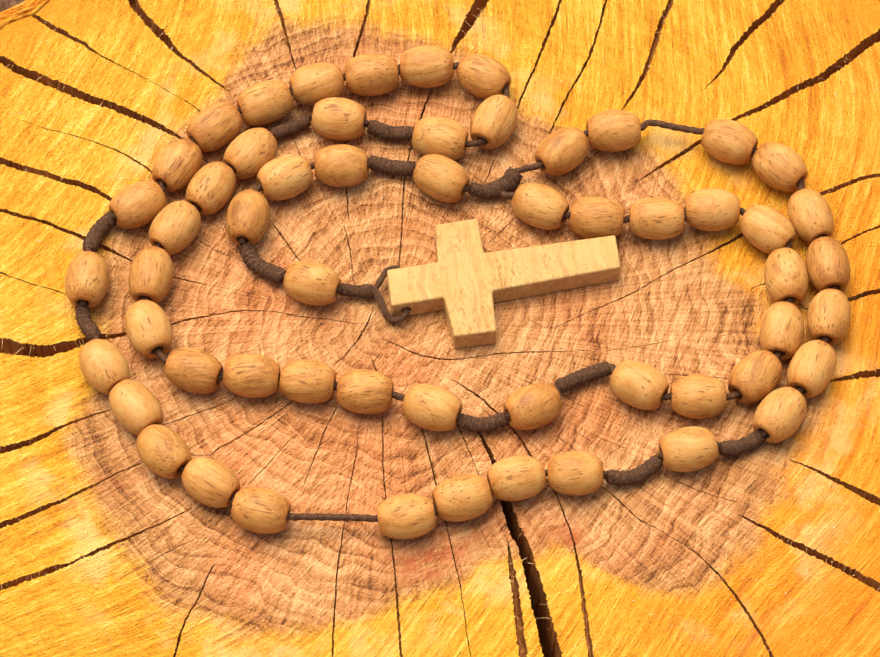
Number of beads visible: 57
